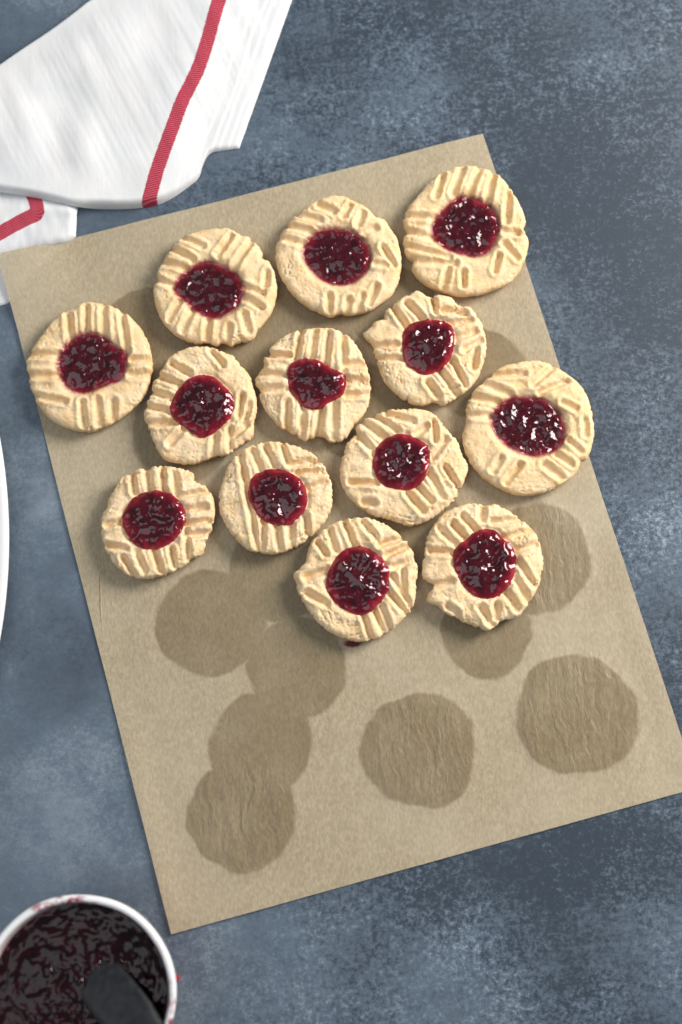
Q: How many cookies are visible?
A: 13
